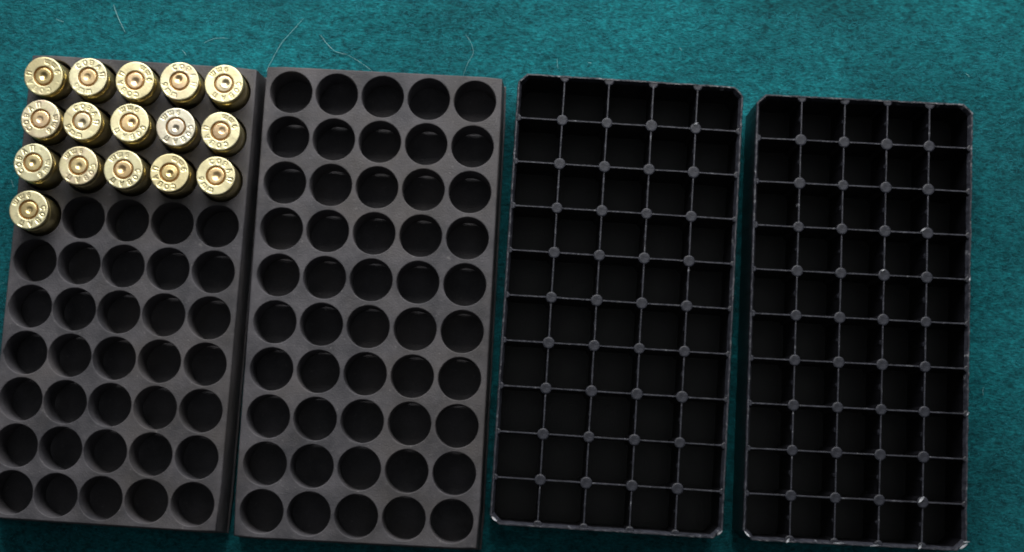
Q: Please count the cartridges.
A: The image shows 16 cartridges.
